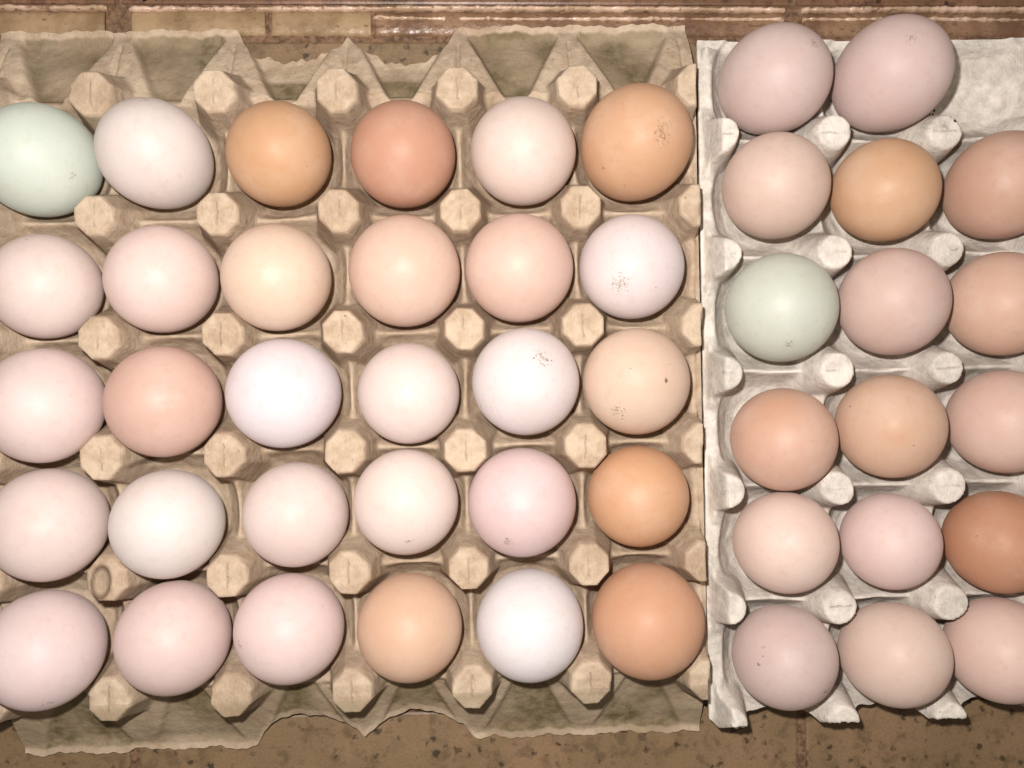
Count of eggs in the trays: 47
